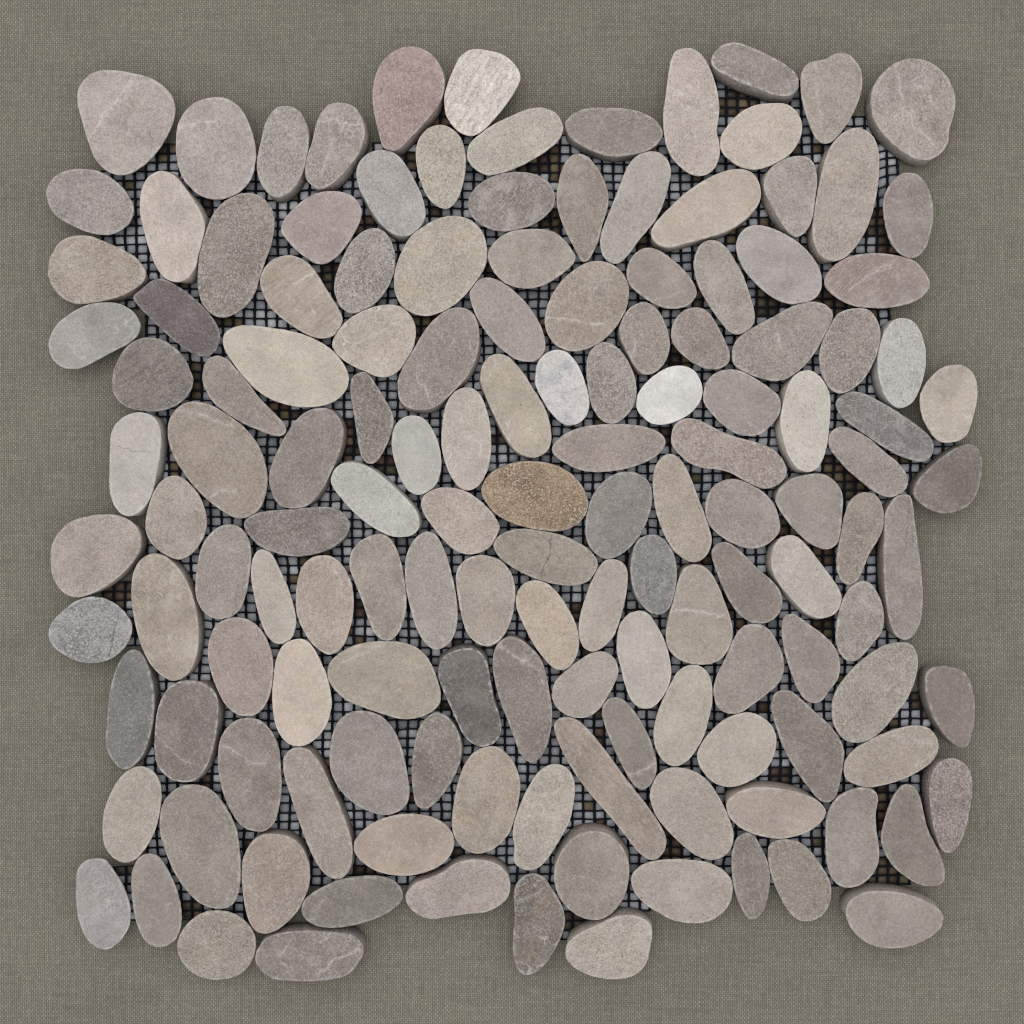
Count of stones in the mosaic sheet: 142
